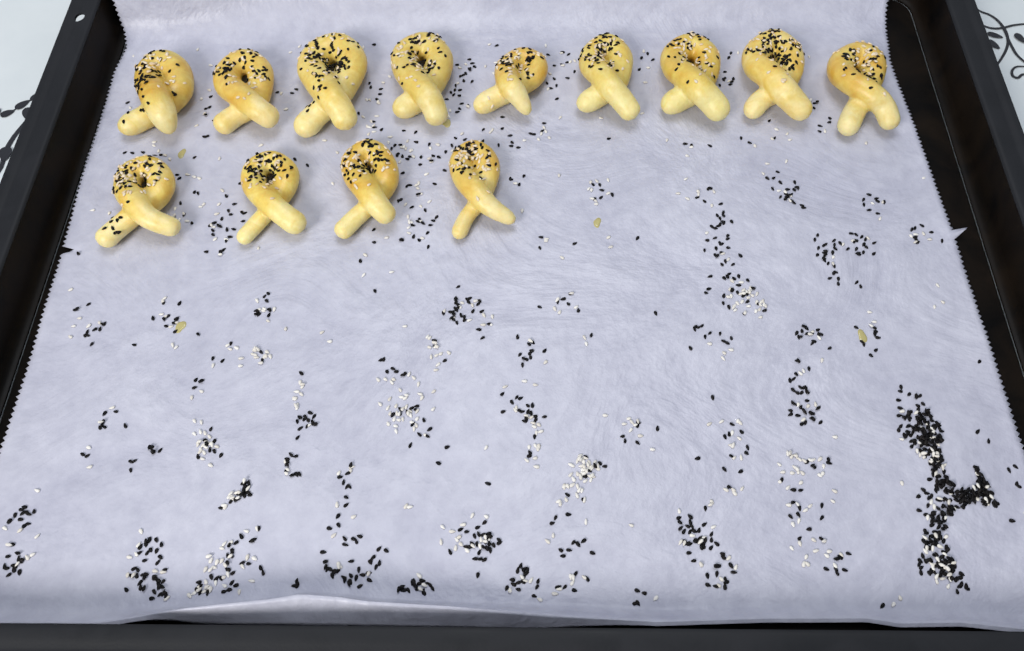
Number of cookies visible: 13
